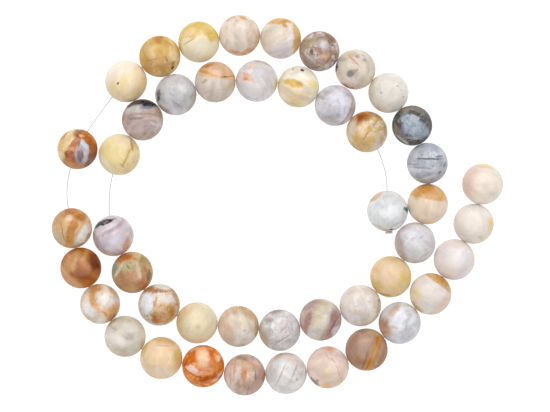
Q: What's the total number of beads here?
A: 46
